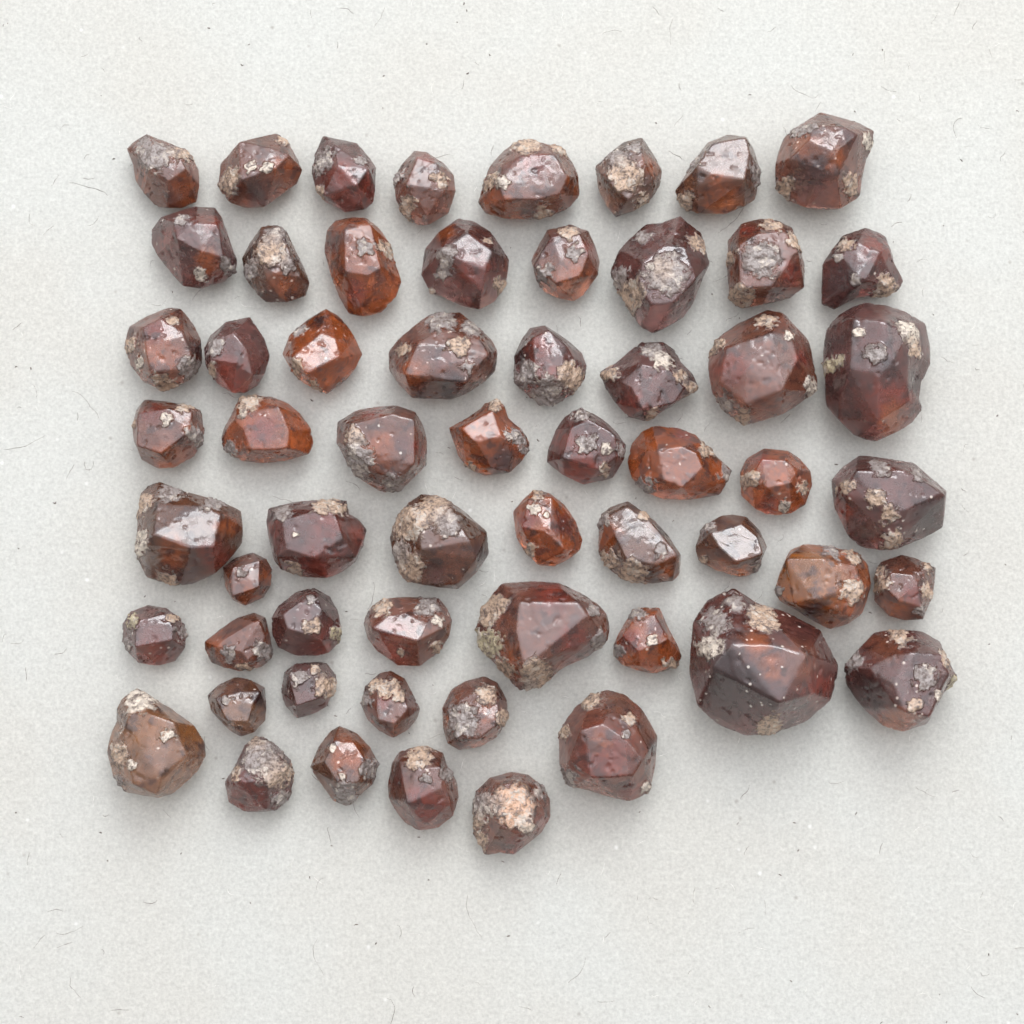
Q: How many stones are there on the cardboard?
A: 59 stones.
